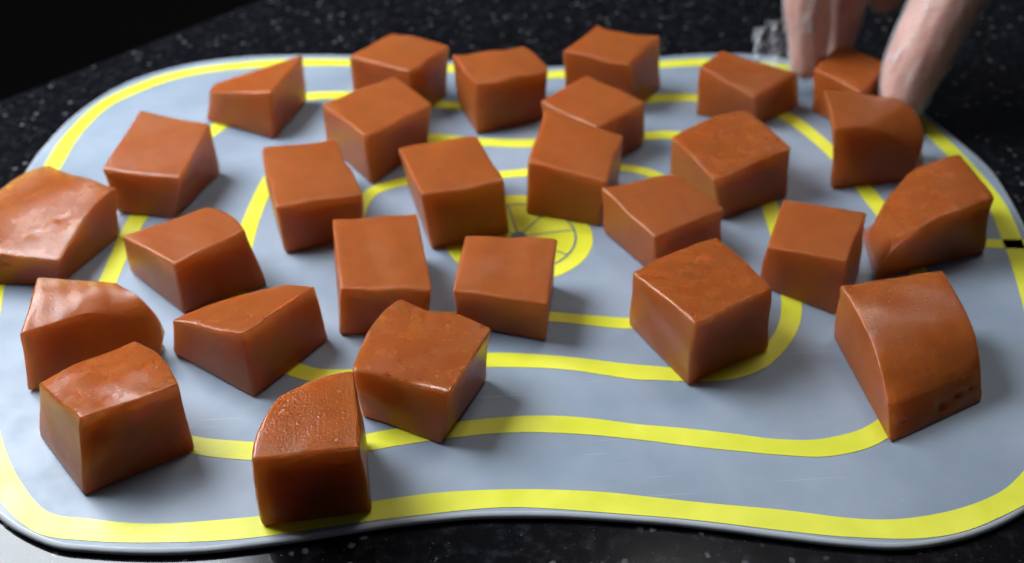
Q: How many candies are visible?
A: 28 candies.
